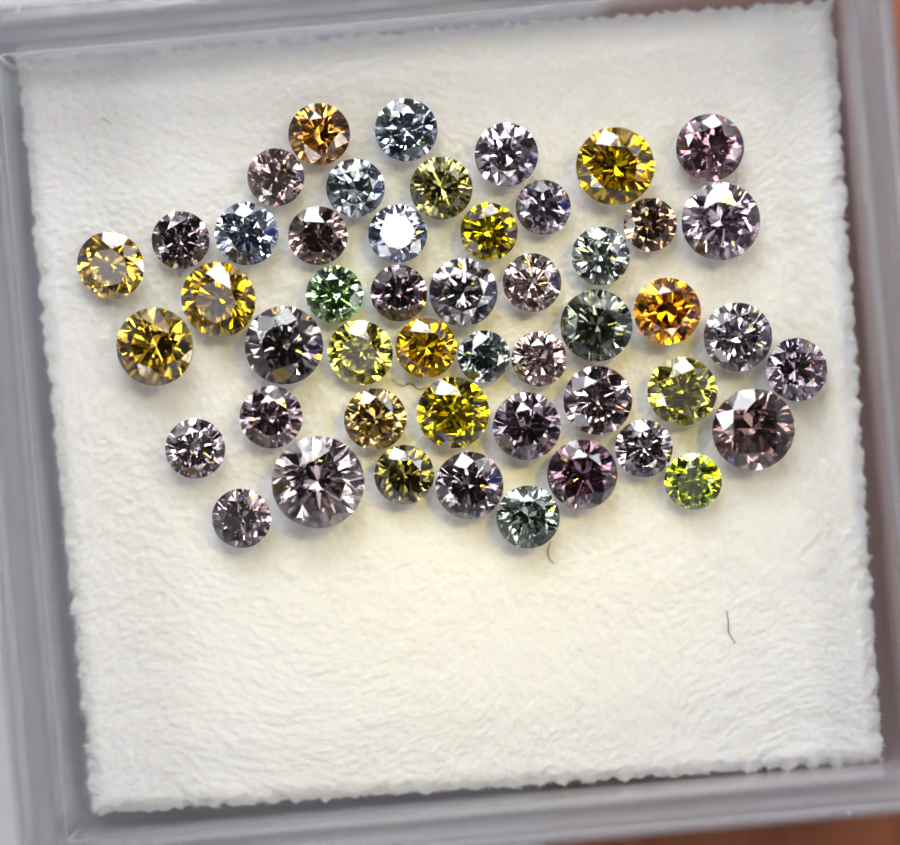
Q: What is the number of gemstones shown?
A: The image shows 49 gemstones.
